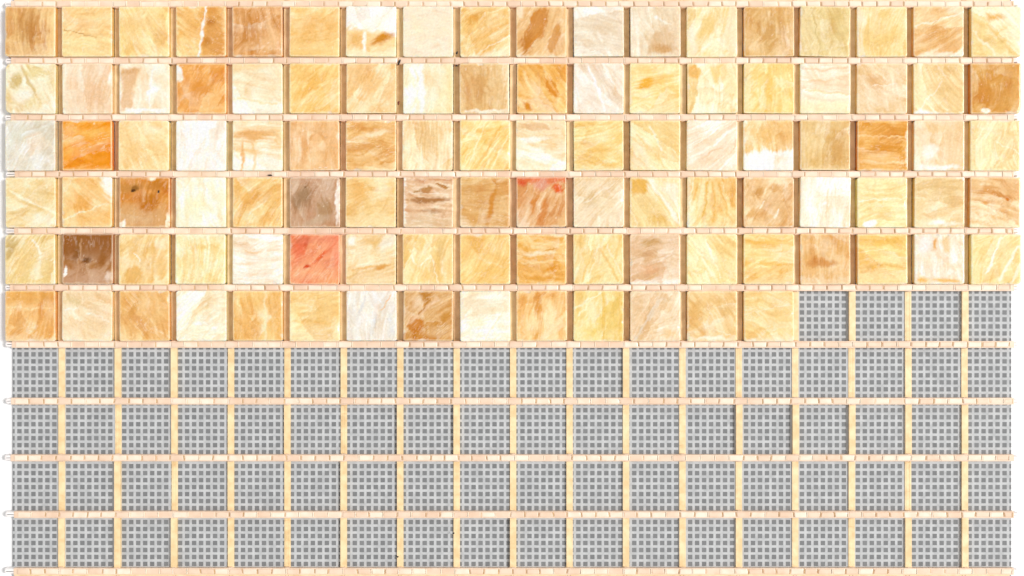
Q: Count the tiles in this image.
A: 104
